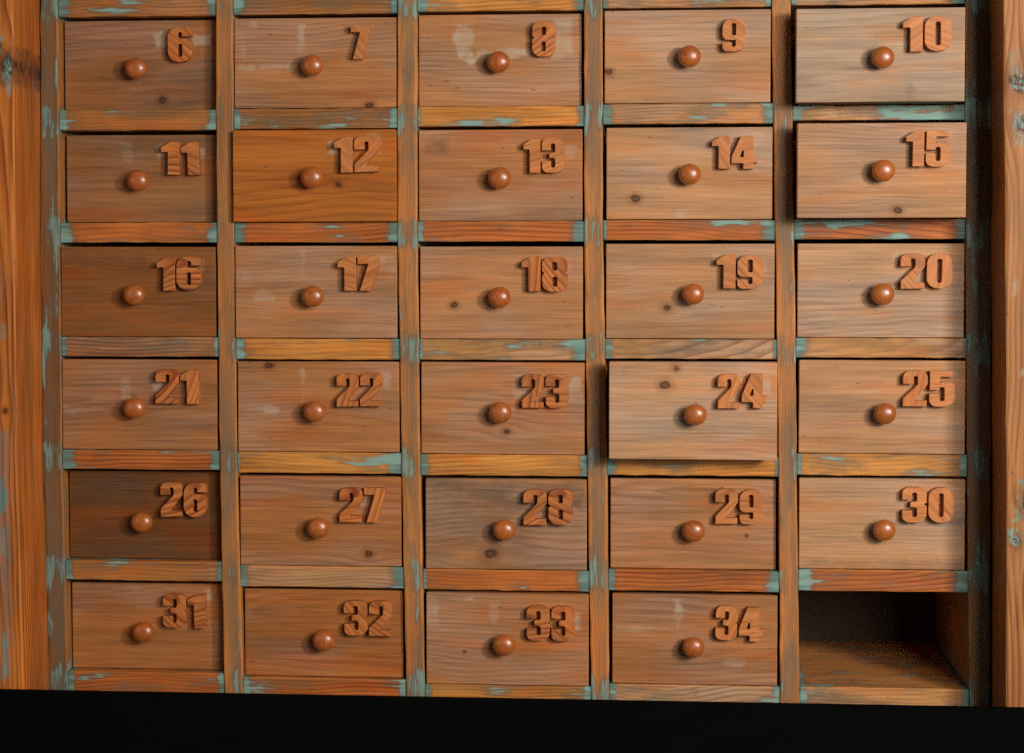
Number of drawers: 29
